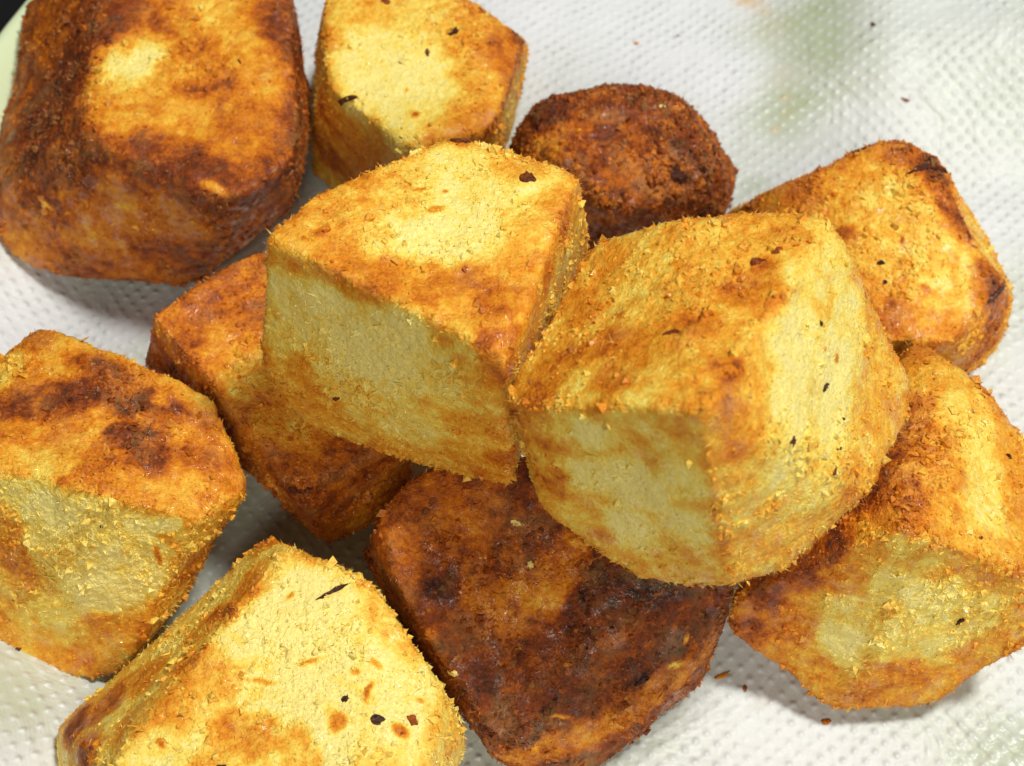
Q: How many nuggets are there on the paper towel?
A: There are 11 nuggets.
